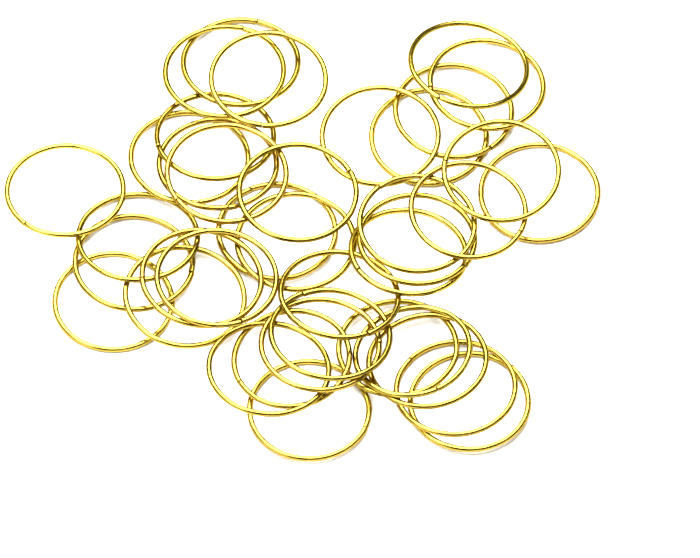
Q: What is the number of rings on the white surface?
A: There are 39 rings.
